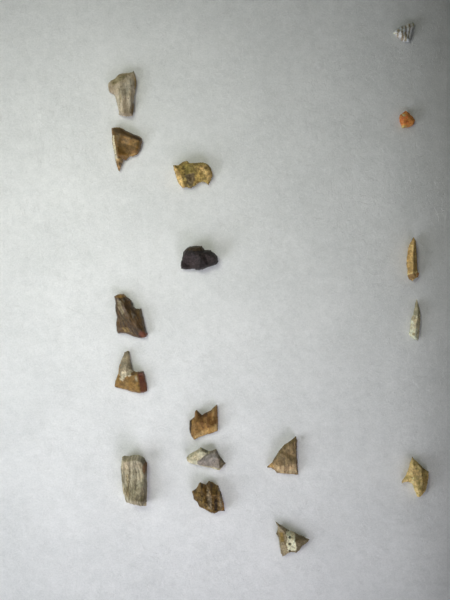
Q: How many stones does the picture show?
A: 17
